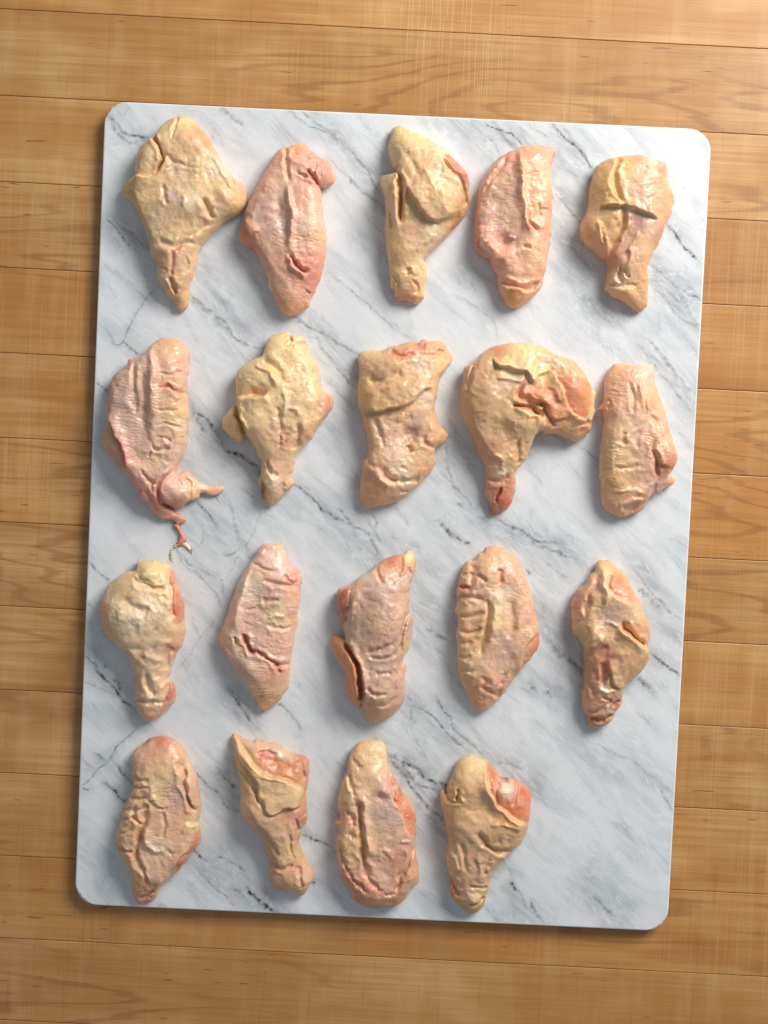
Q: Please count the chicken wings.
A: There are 19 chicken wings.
